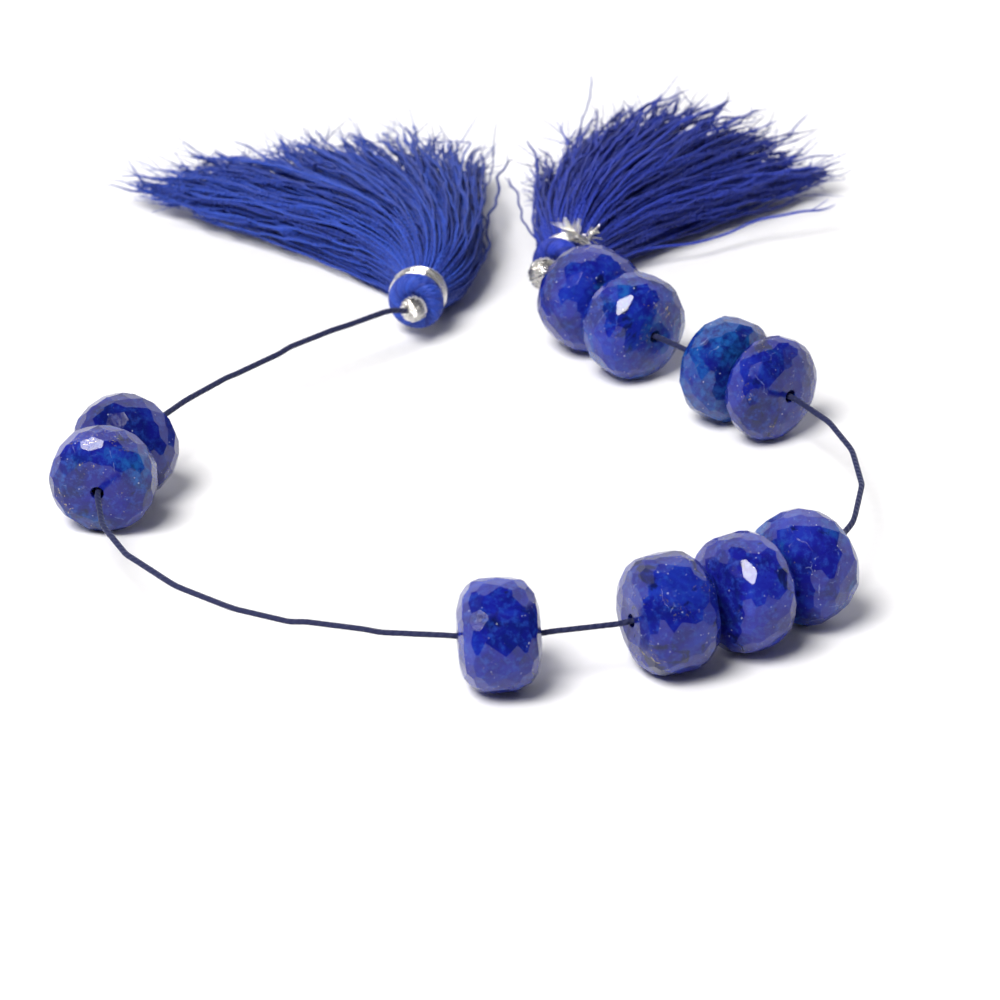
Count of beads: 10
